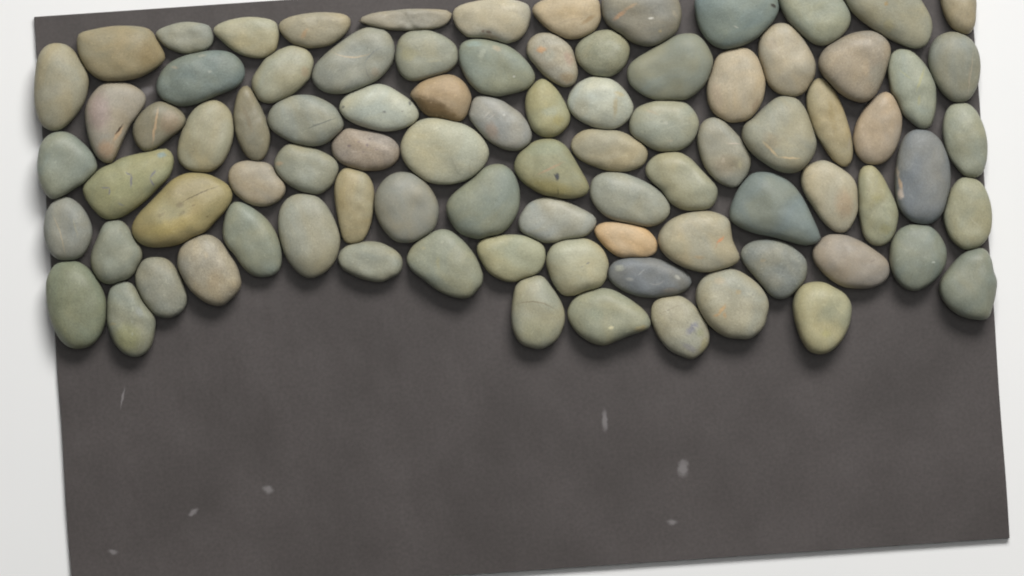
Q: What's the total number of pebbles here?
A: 86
